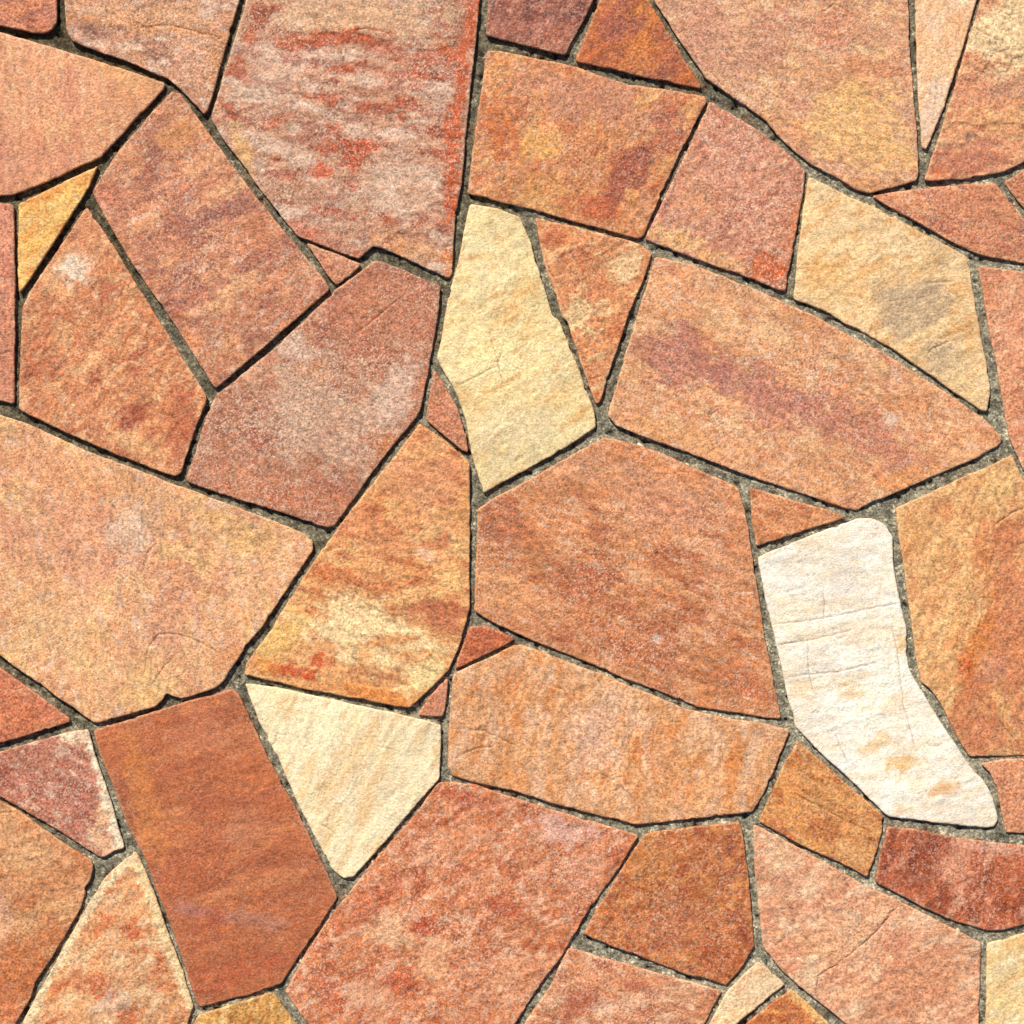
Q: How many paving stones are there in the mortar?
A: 51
